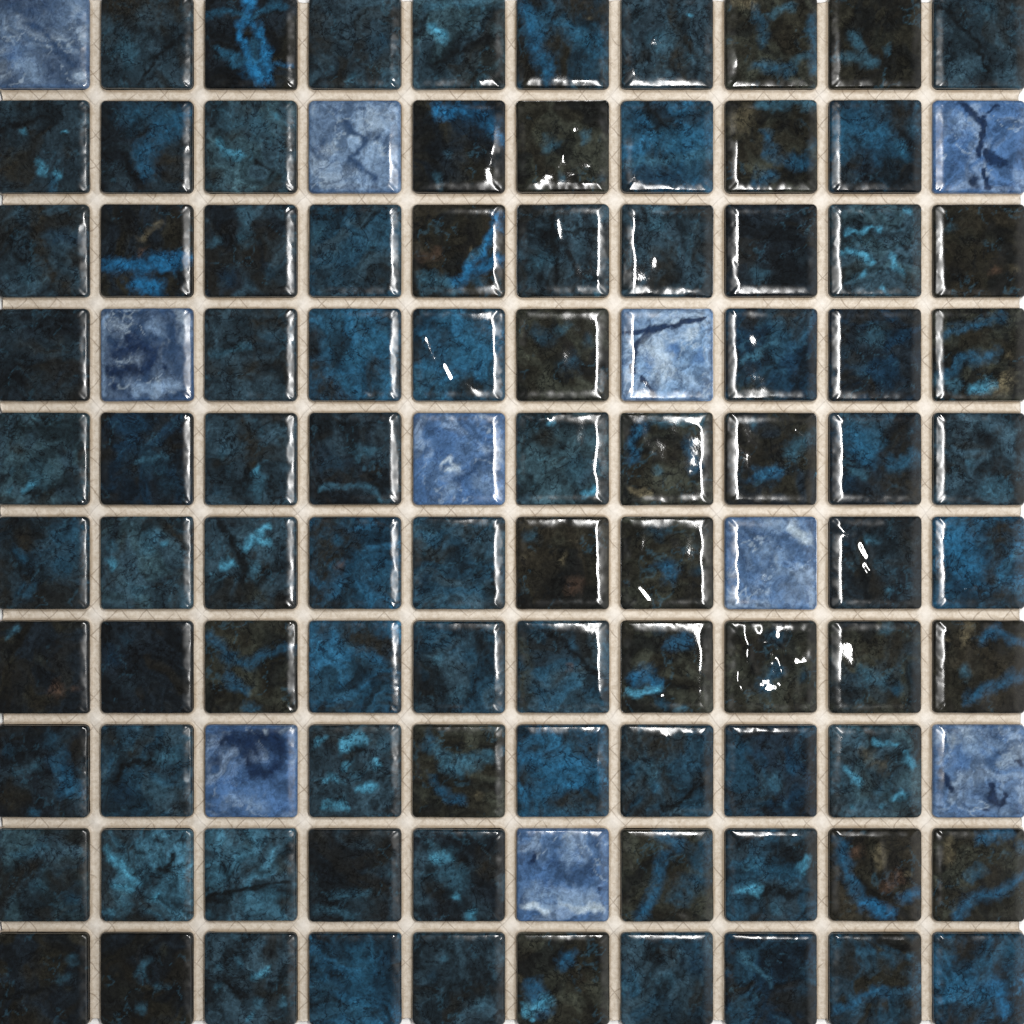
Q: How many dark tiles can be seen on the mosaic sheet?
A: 90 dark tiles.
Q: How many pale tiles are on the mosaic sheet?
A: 10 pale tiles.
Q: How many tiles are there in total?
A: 100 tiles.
